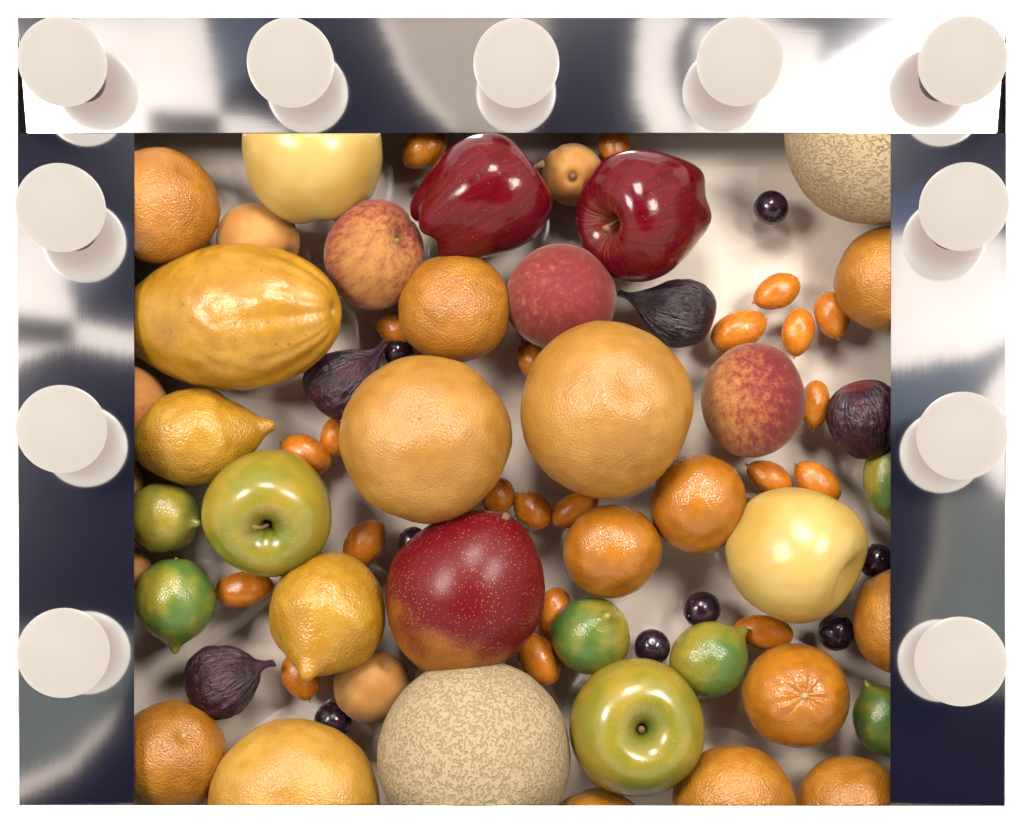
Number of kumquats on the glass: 22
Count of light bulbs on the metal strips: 11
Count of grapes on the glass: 8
